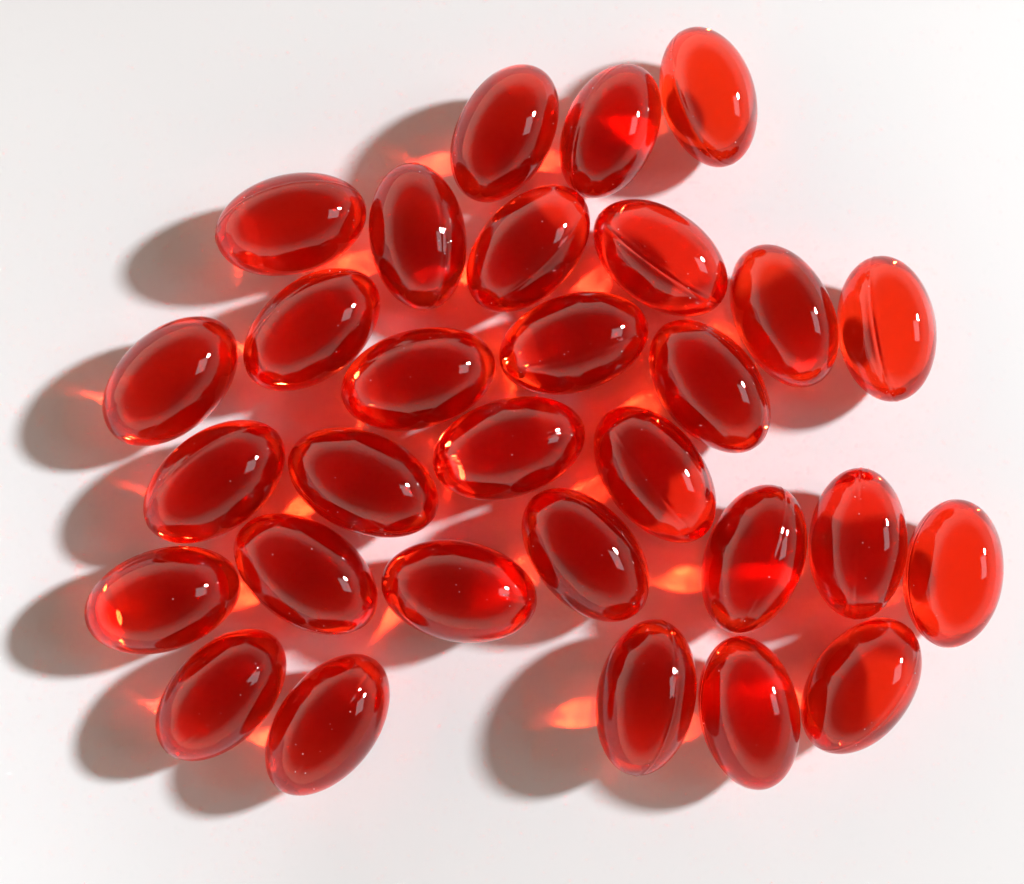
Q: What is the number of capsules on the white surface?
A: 30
